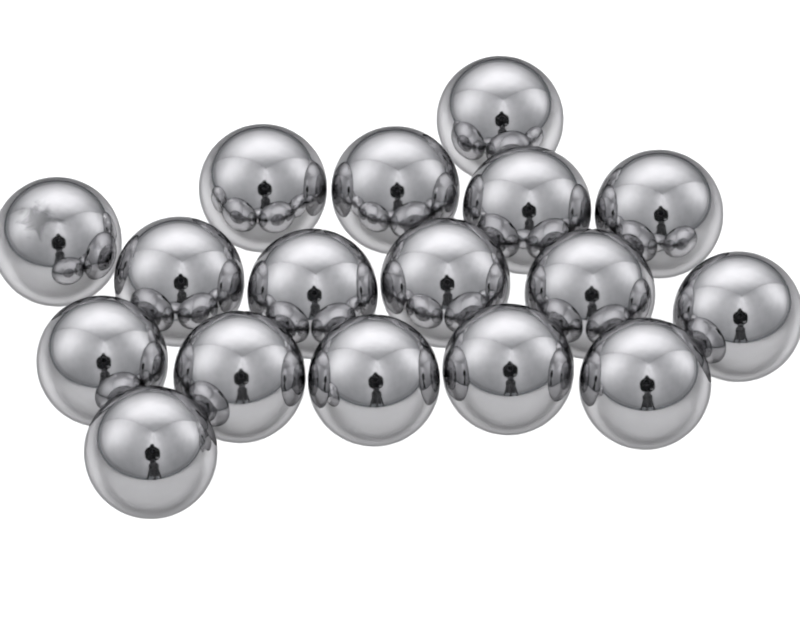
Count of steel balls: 17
